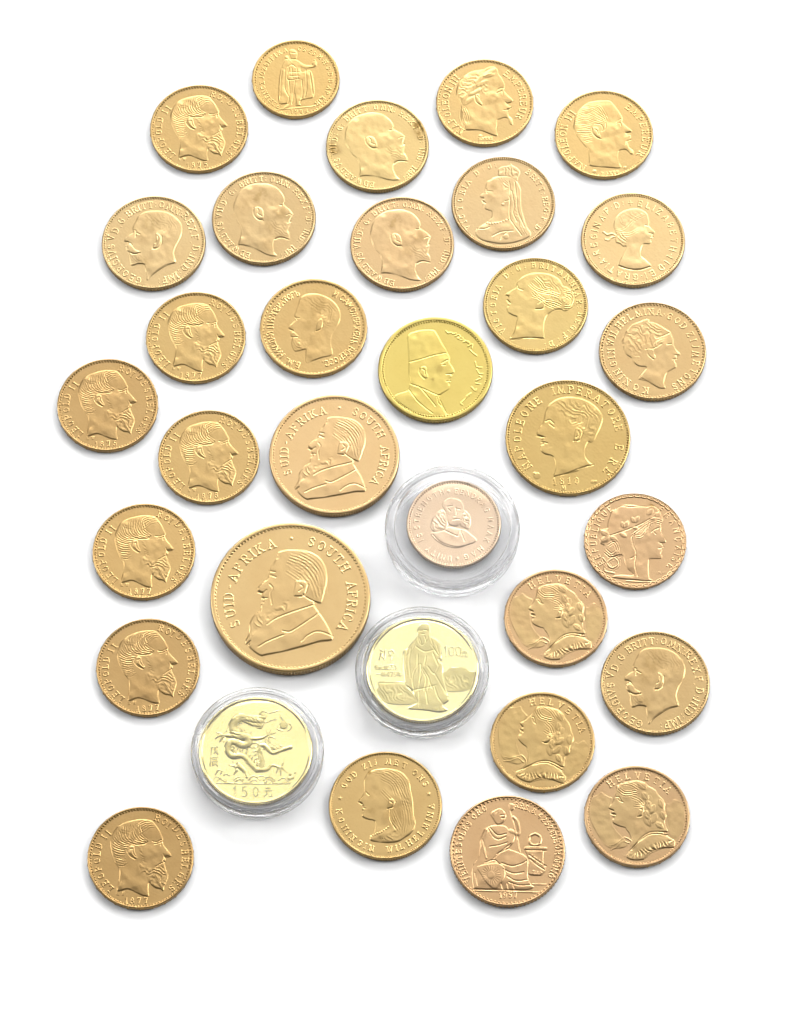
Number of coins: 33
